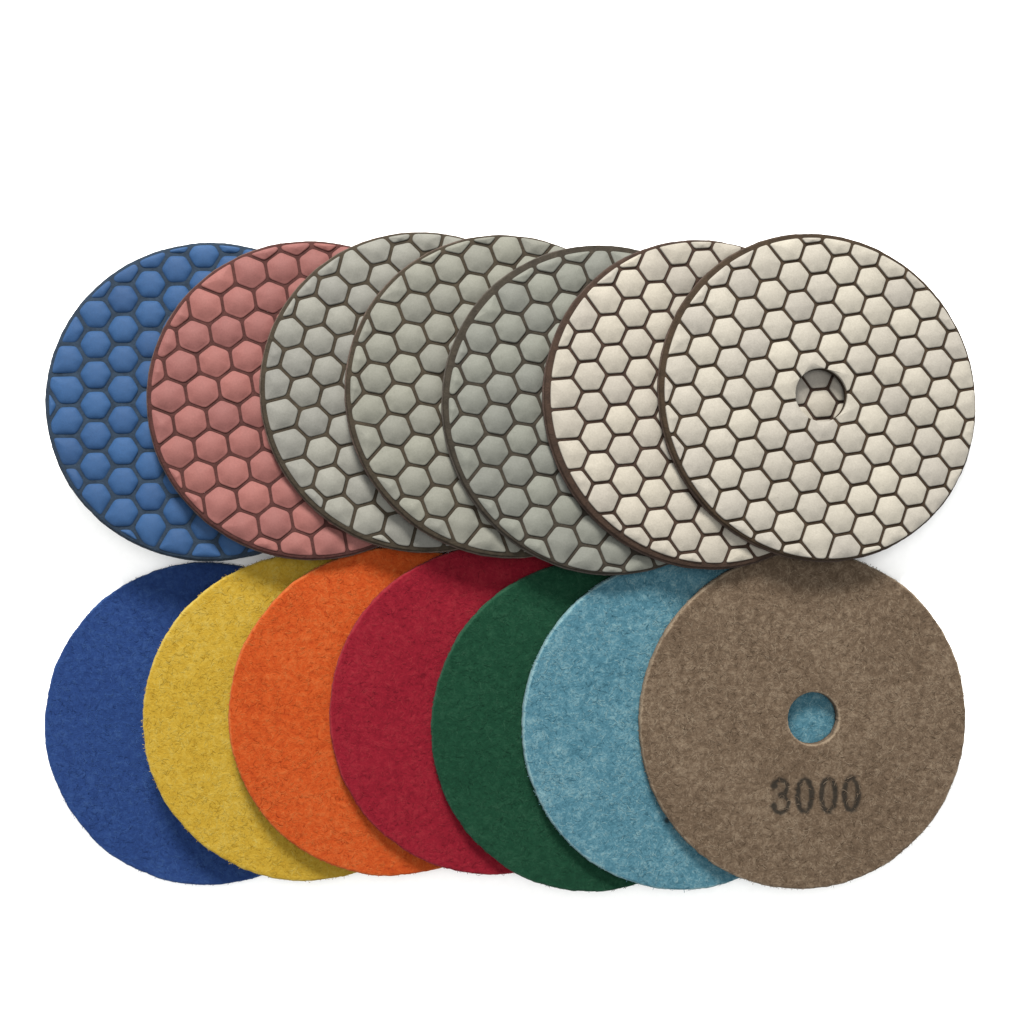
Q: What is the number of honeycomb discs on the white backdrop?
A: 7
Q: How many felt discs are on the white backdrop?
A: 7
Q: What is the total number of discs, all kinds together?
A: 14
